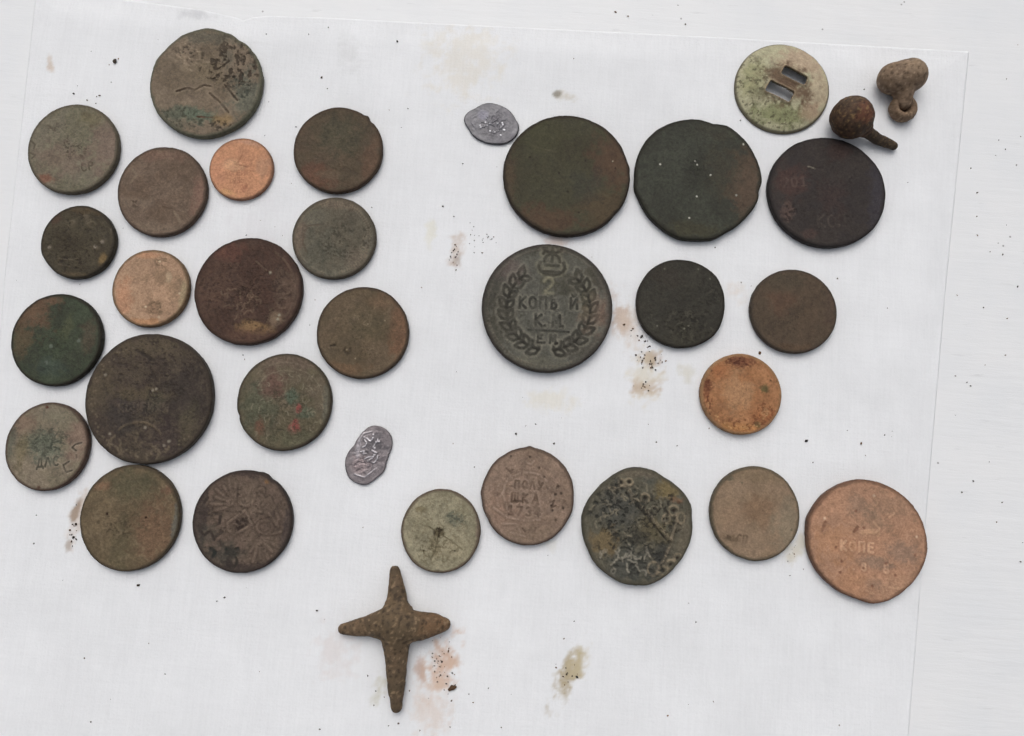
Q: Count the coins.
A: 30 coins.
